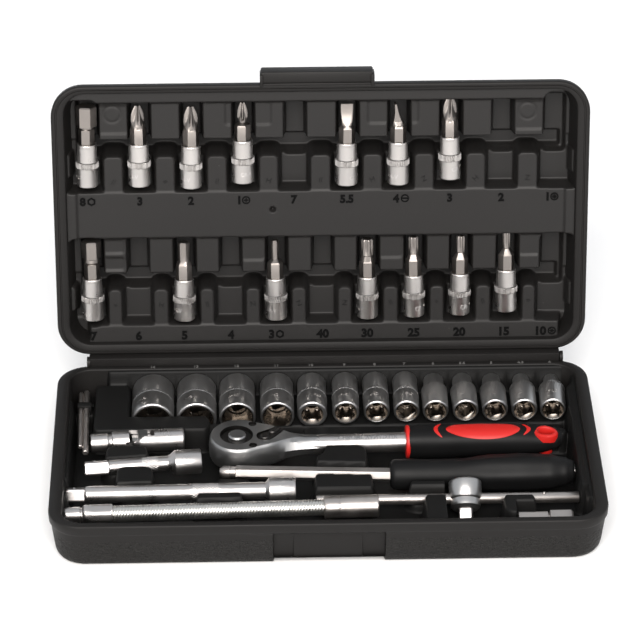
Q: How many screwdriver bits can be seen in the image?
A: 14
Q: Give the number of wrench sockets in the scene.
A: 13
